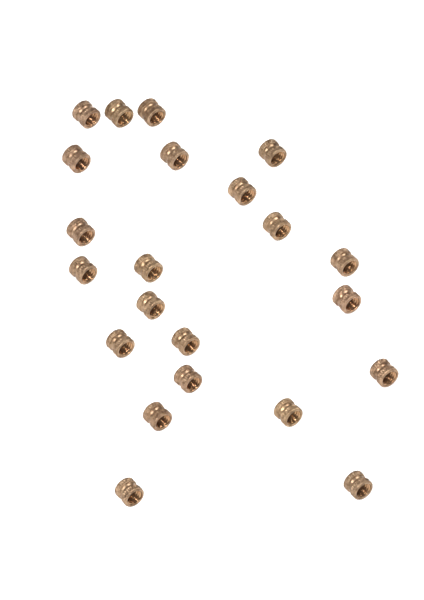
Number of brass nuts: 22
